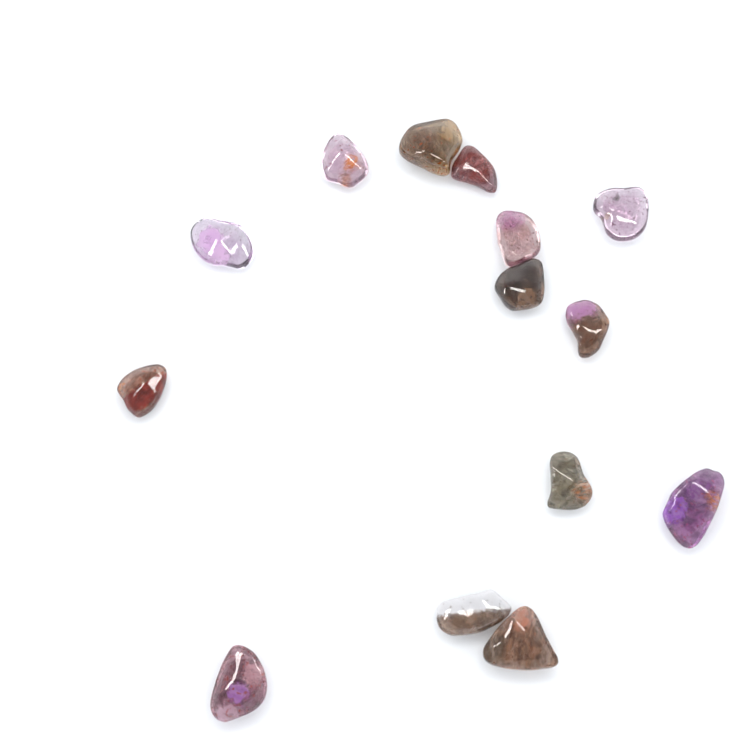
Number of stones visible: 14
